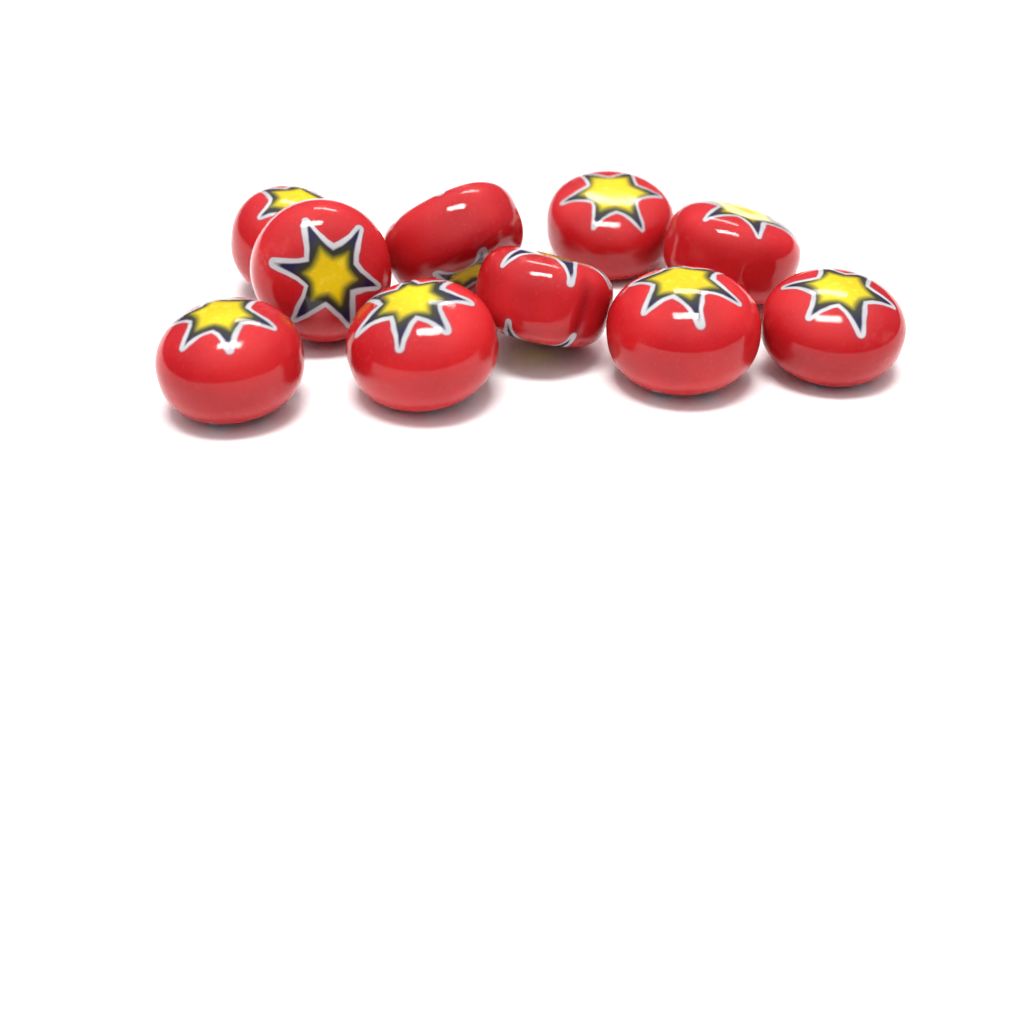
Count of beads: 10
